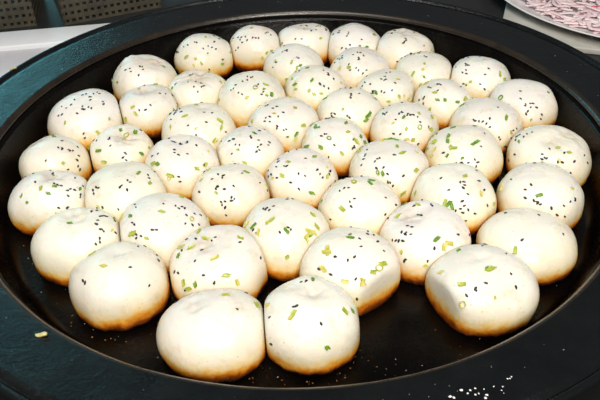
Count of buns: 49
